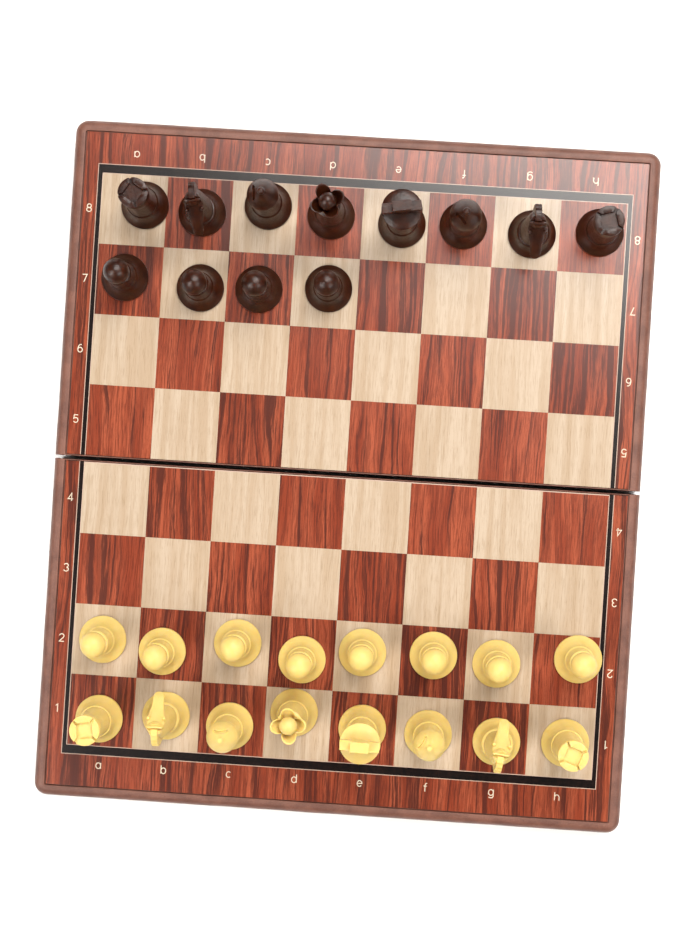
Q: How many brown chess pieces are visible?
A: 12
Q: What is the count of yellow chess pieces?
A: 16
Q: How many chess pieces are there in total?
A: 28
